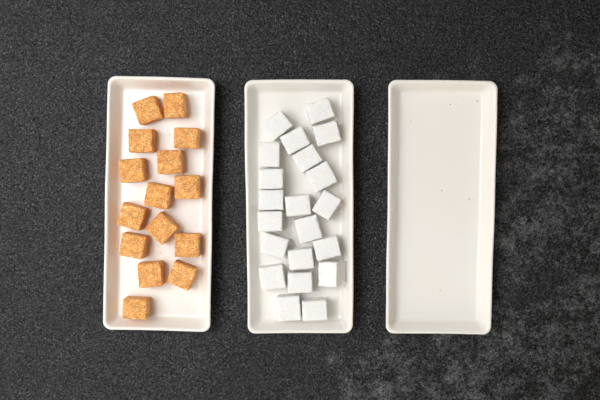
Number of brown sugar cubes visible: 15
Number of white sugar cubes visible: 21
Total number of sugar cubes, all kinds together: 36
